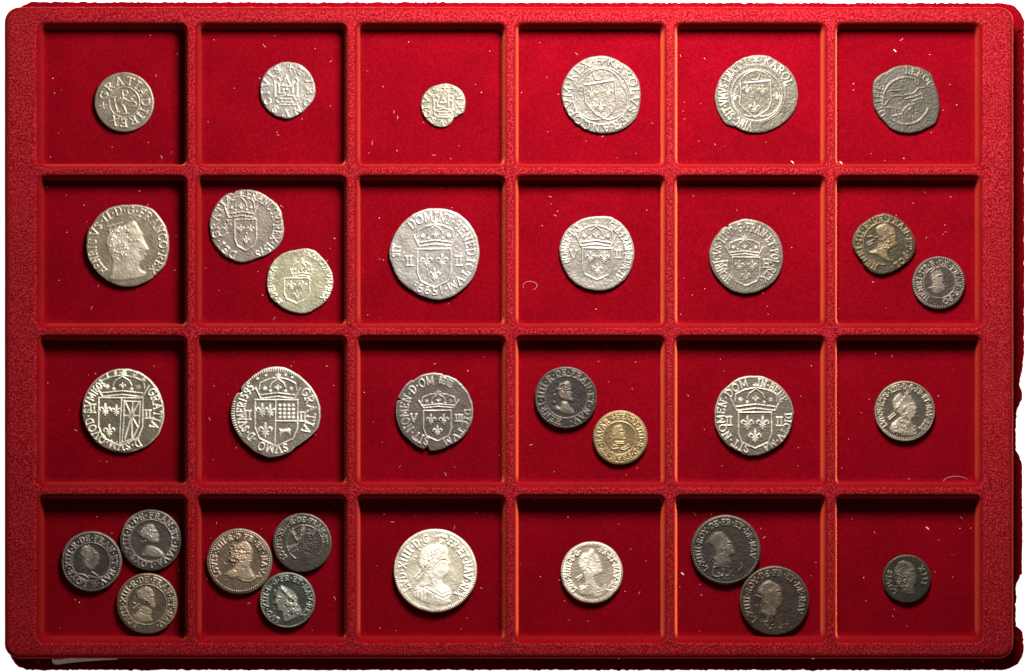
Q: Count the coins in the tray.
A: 32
